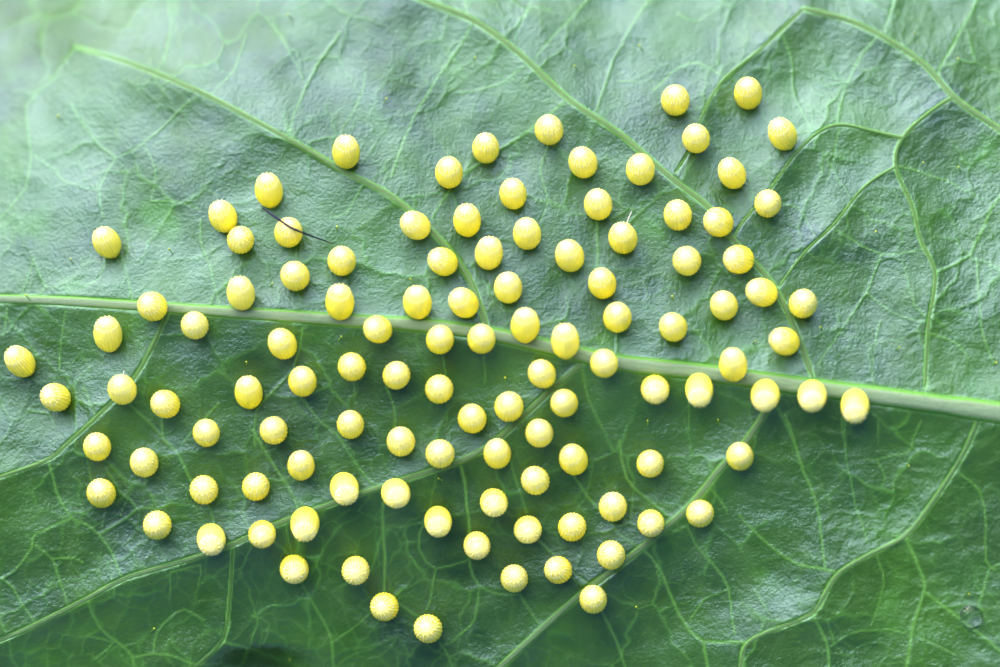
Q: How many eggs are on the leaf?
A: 112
